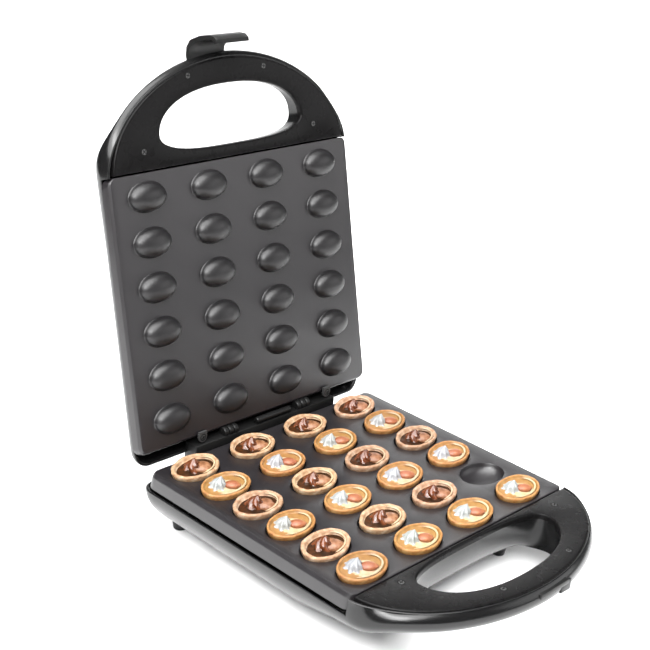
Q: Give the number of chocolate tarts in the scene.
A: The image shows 11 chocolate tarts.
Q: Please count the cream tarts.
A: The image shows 12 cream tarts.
